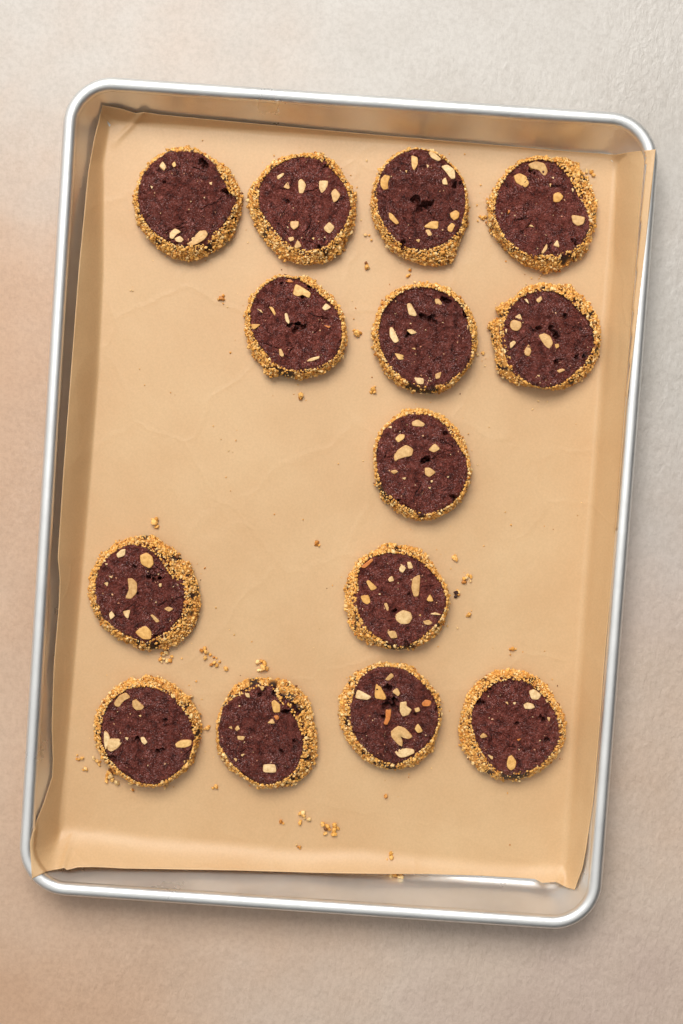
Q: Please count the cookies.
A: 14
